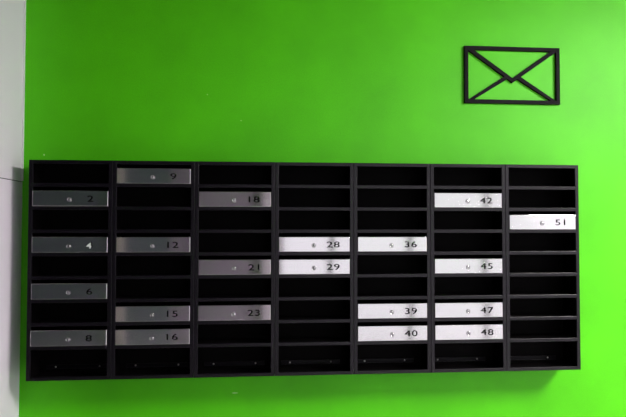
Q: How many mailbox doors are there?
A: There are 21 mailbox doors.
